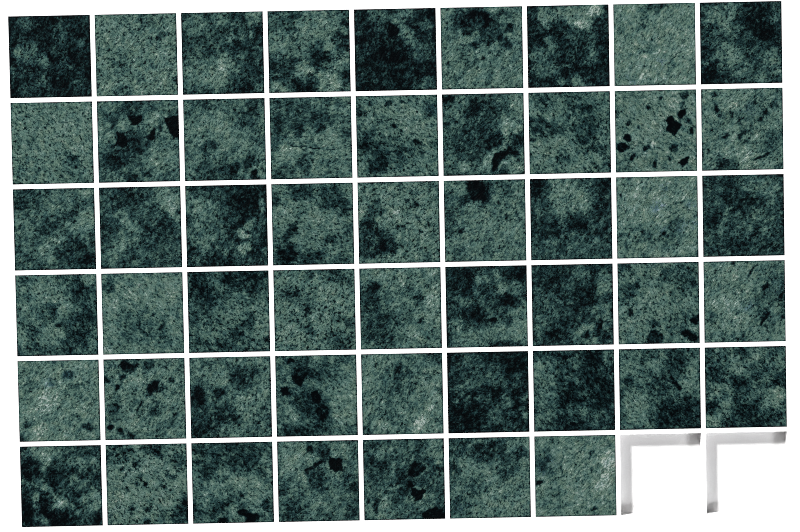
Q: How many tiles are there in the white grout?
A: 52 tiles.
